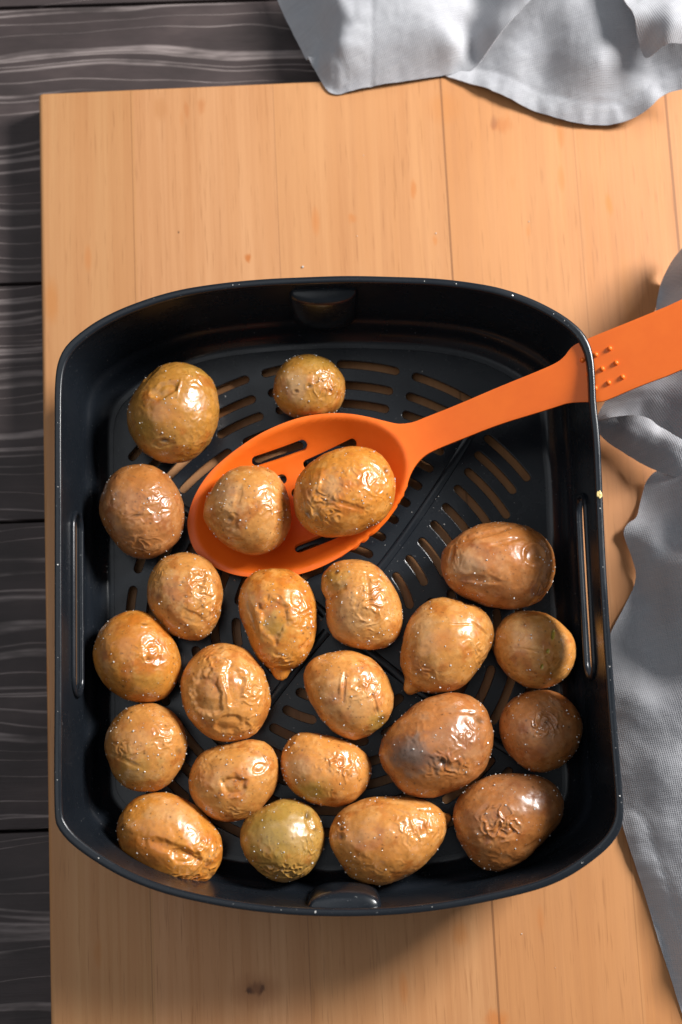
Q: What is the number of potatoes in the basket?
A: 23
